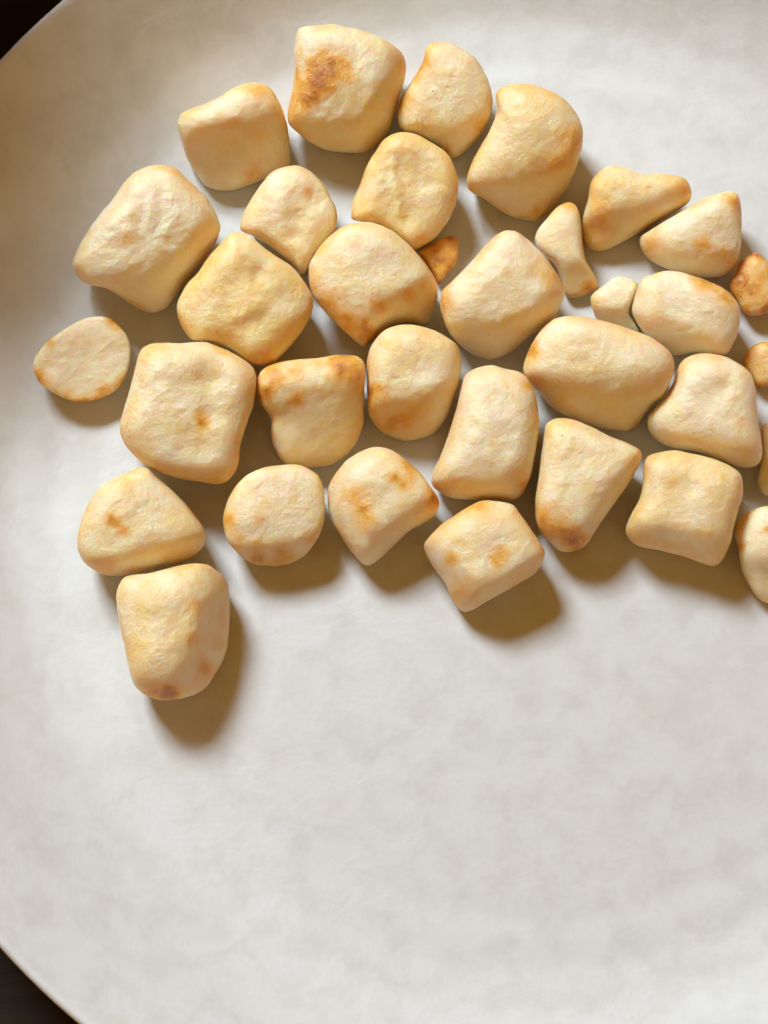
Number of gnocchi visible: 34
